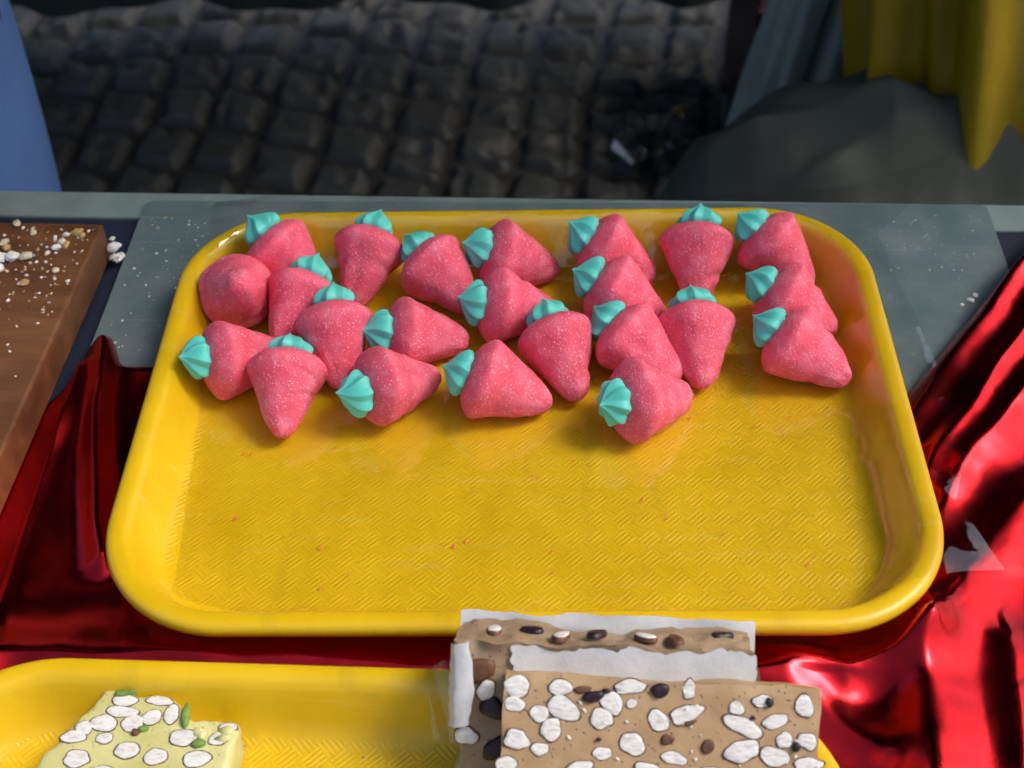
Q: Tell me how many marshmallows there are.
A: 23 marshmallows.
